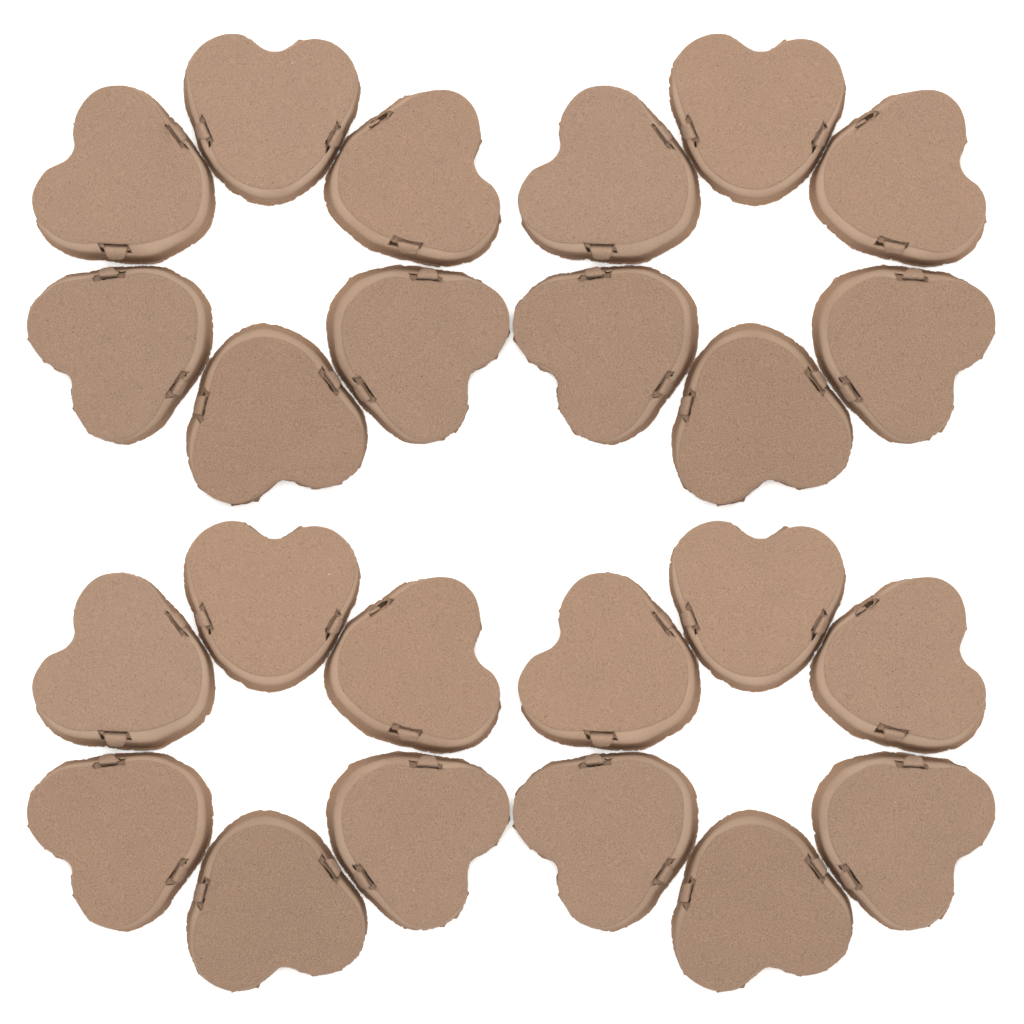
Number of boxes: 24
